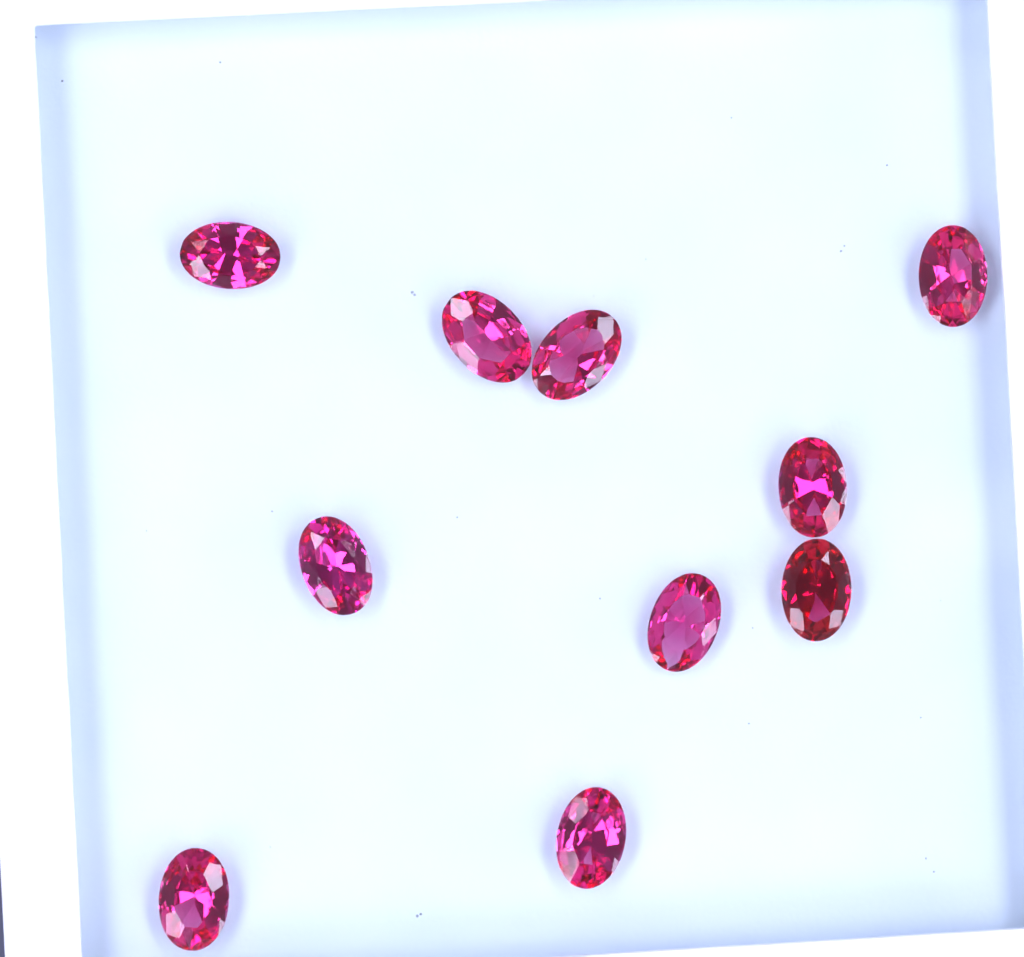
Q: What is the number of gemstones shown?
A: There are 10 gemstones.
